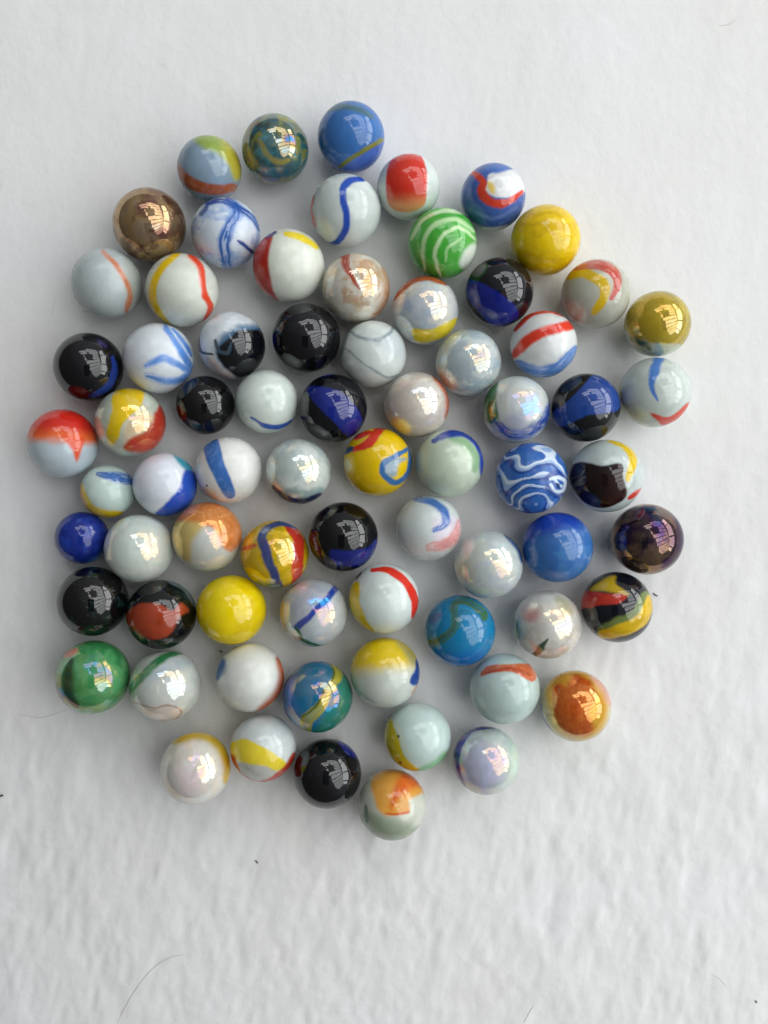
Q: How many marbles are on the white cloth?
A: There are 72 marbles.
